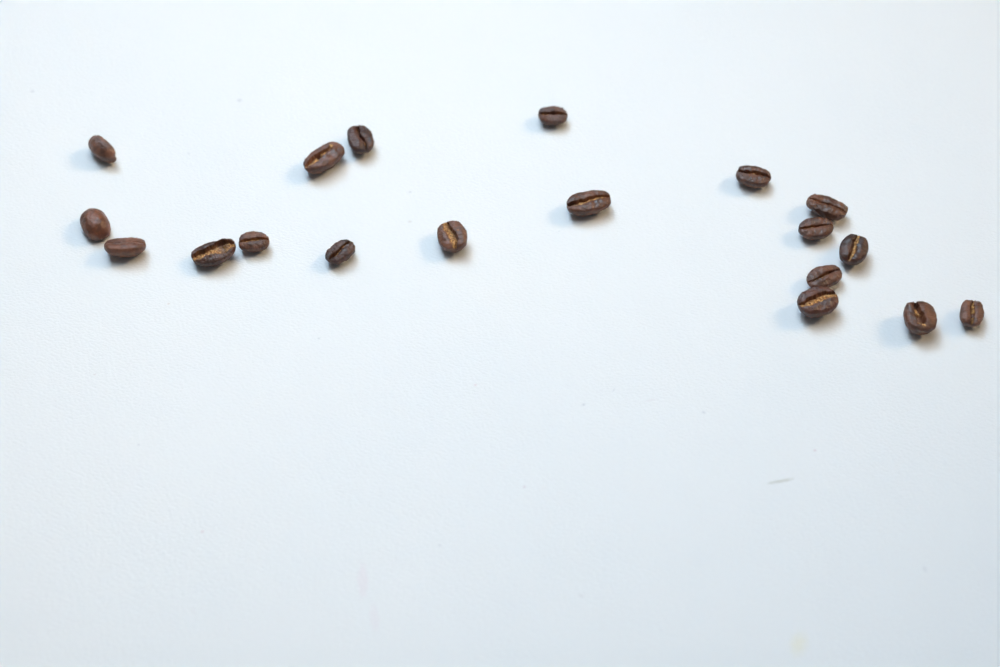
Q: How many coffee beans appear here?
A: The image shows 19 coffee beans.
